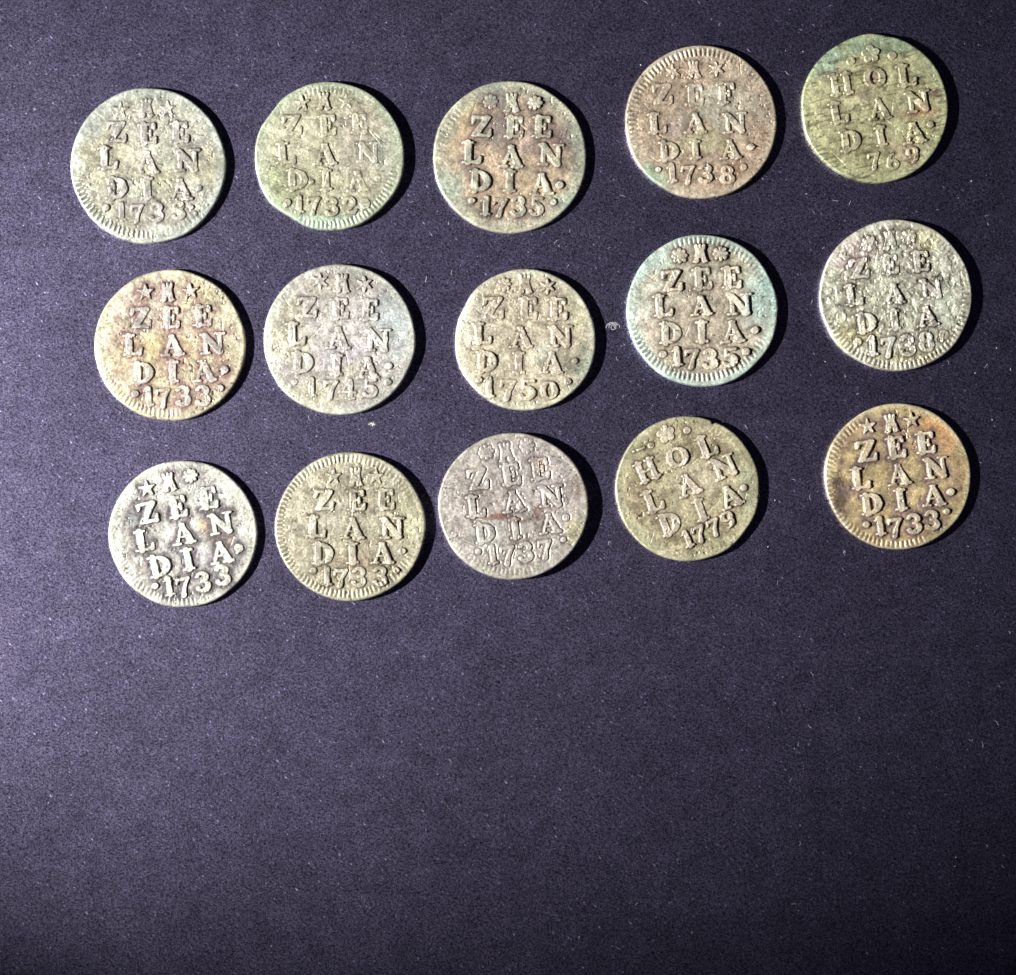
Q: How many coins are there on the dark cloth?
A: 15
